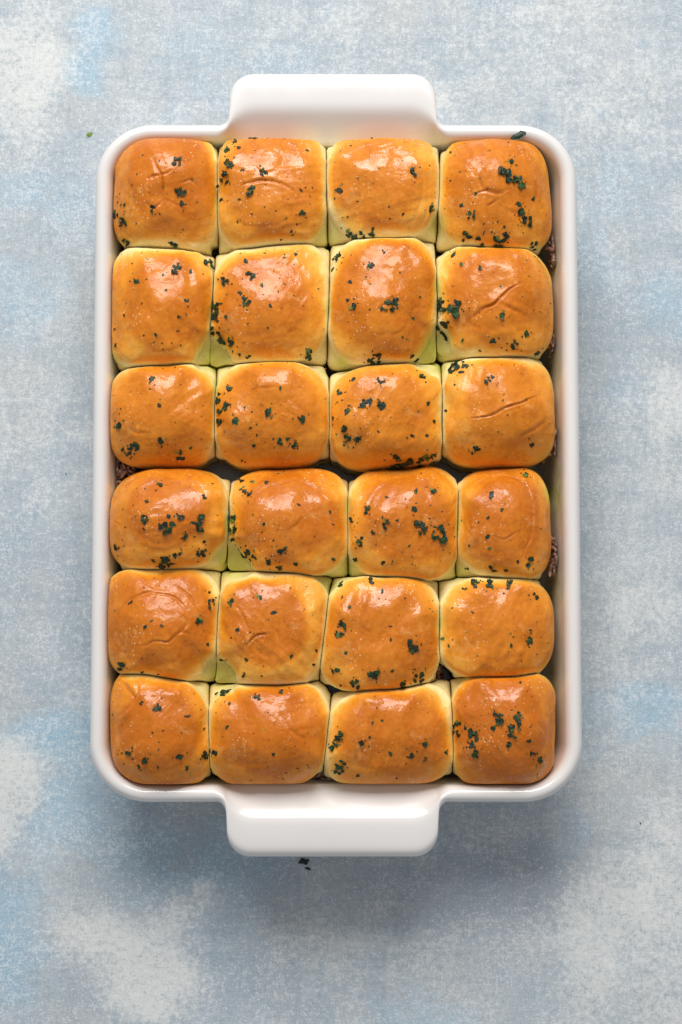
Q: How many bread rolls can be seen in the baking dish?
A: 24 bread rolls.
